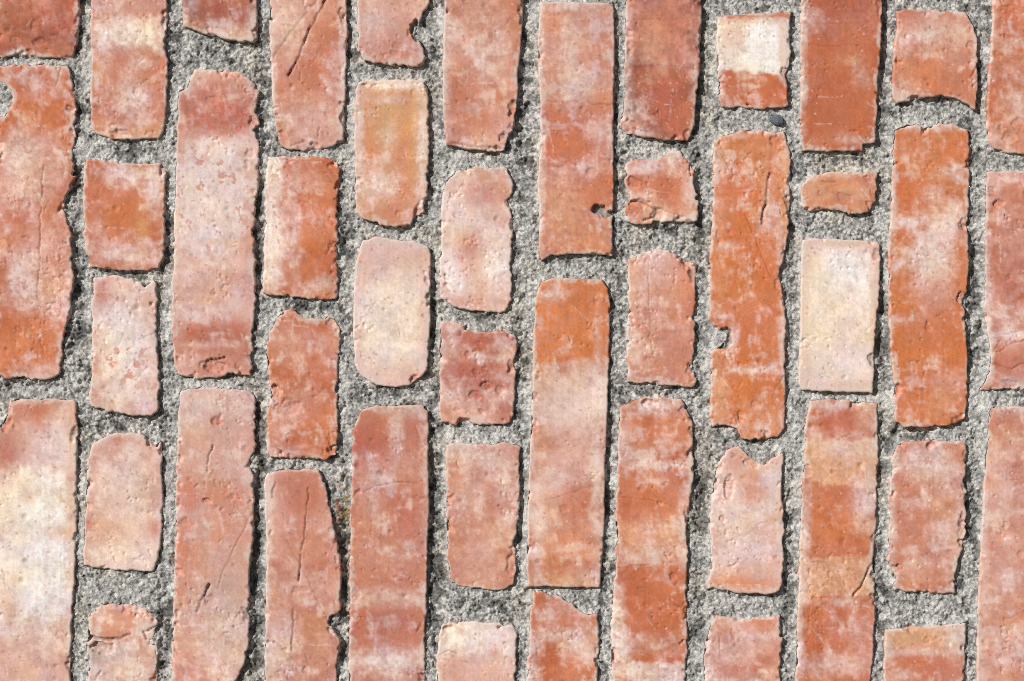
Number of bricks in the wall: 46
